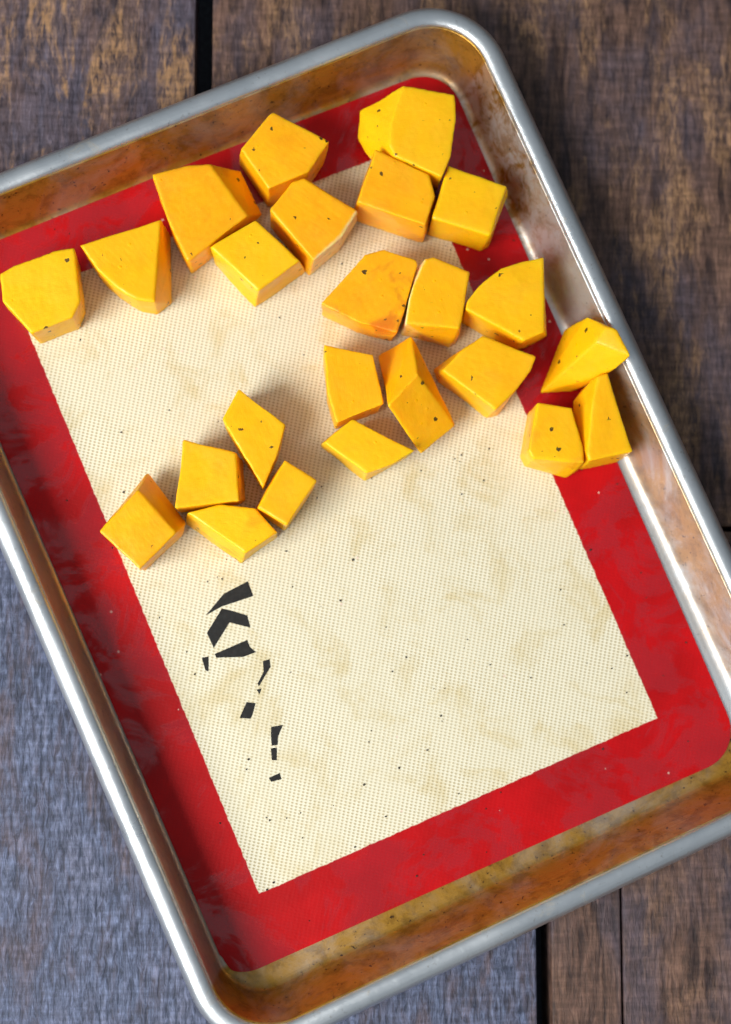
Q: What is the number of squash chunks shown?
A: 24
